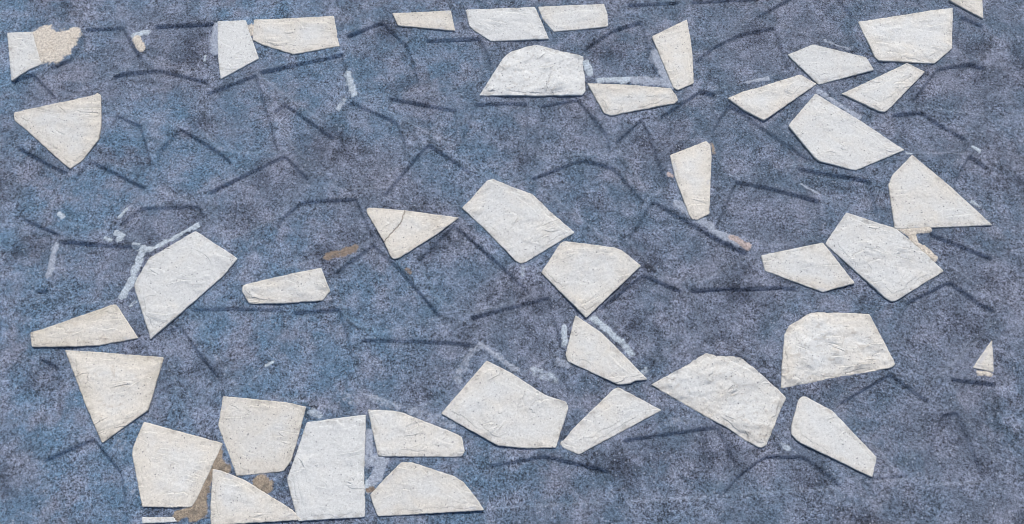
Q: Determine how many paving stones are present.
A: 41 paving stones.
